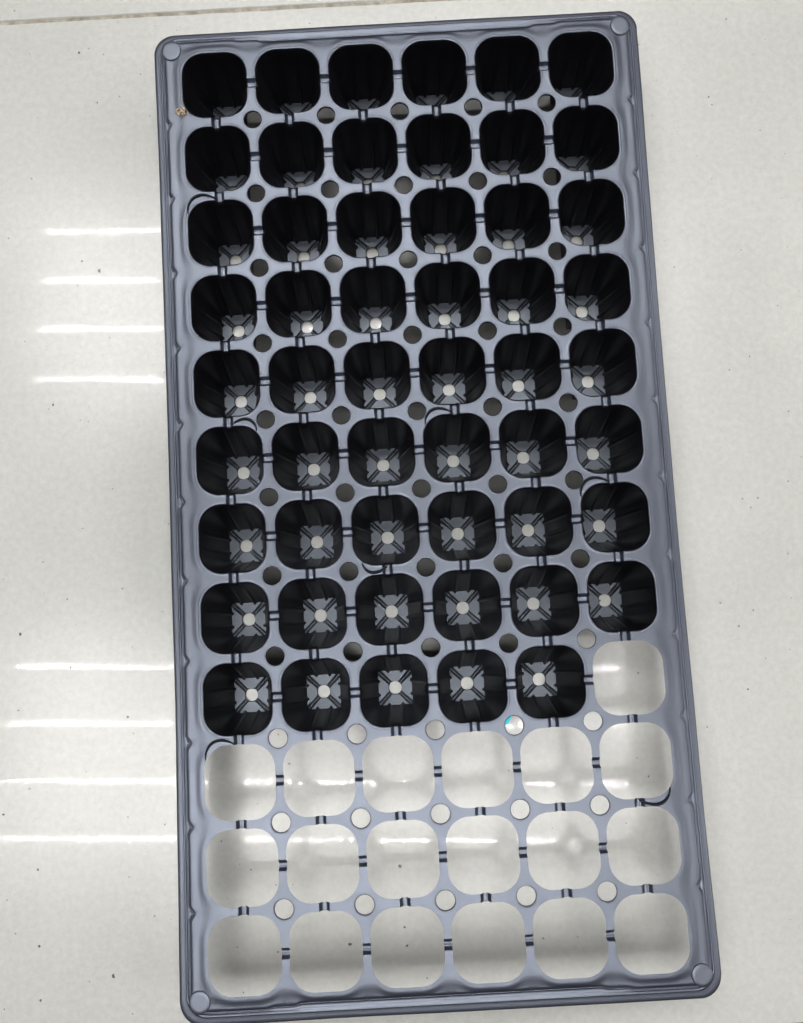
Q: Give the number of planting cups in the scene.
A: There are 53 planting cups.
